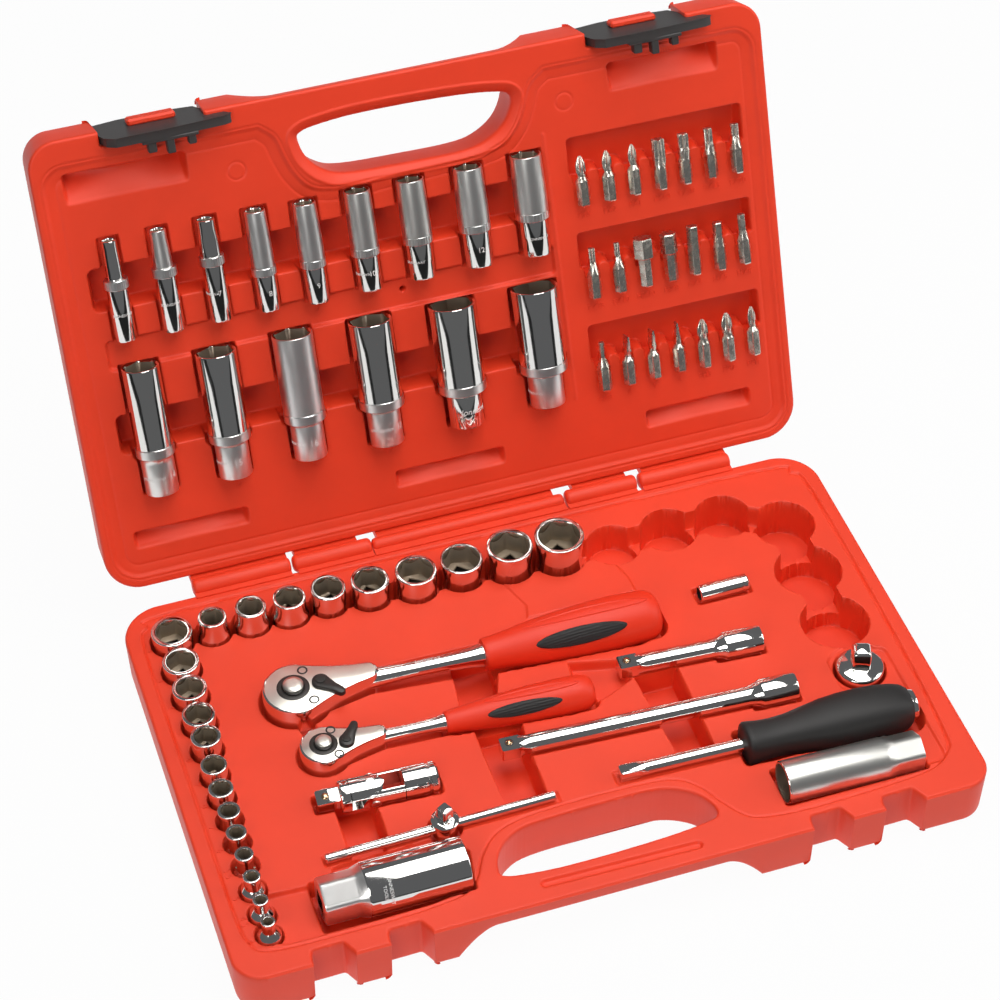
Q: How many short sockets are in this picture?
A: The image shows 22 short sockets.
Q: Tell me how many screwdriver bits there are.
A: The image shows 21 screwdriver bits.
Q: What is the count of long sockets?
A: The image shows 17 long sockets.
